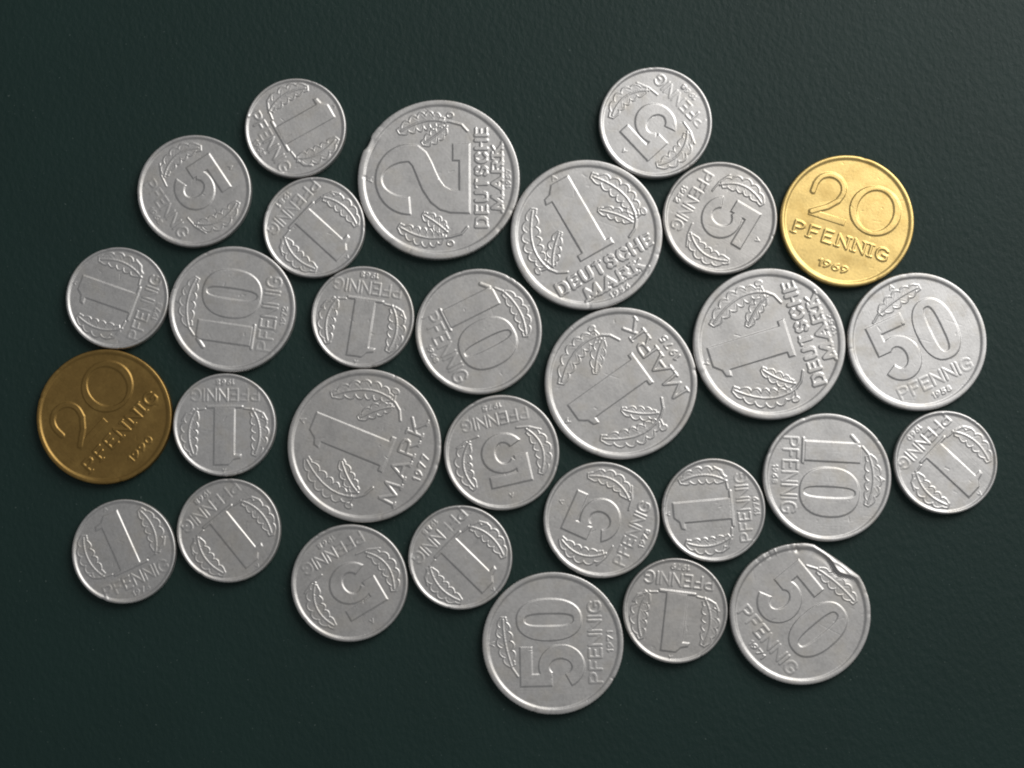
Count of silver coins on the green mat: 28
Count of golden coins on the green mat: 2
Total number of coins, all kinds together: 30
